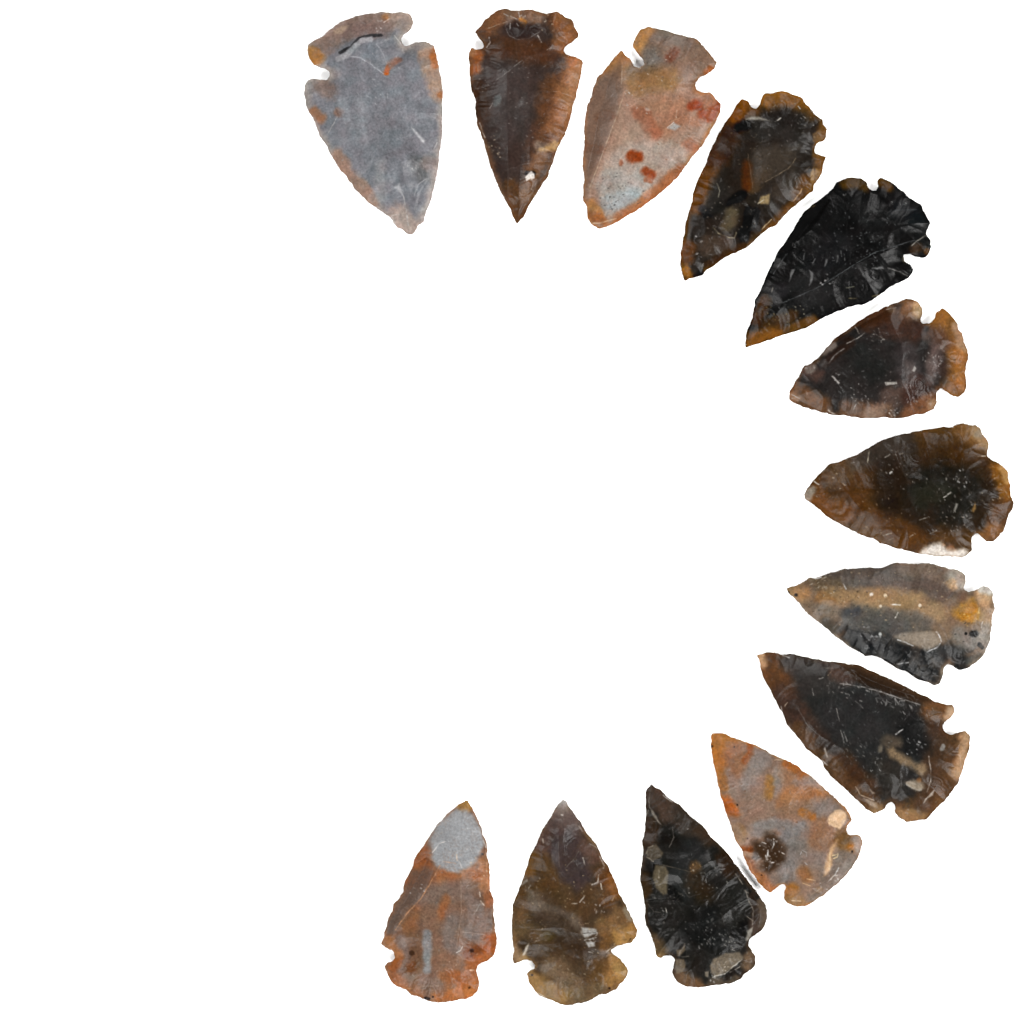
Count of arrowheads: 13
